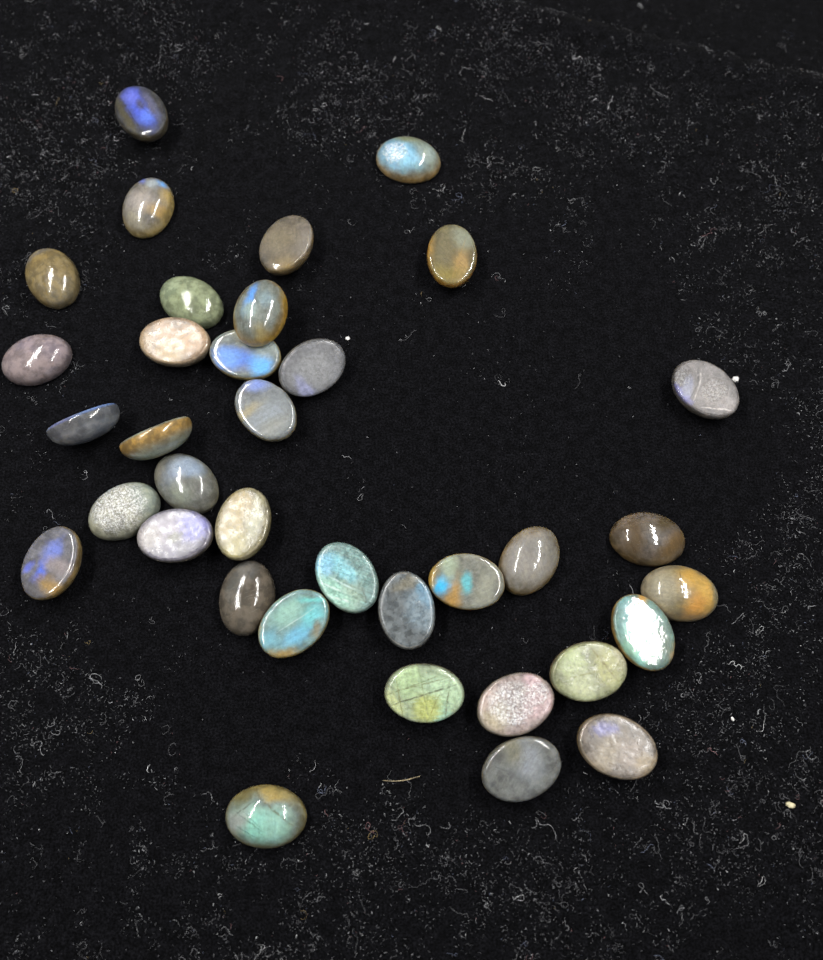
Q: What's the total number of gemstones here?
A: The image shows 36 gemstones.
